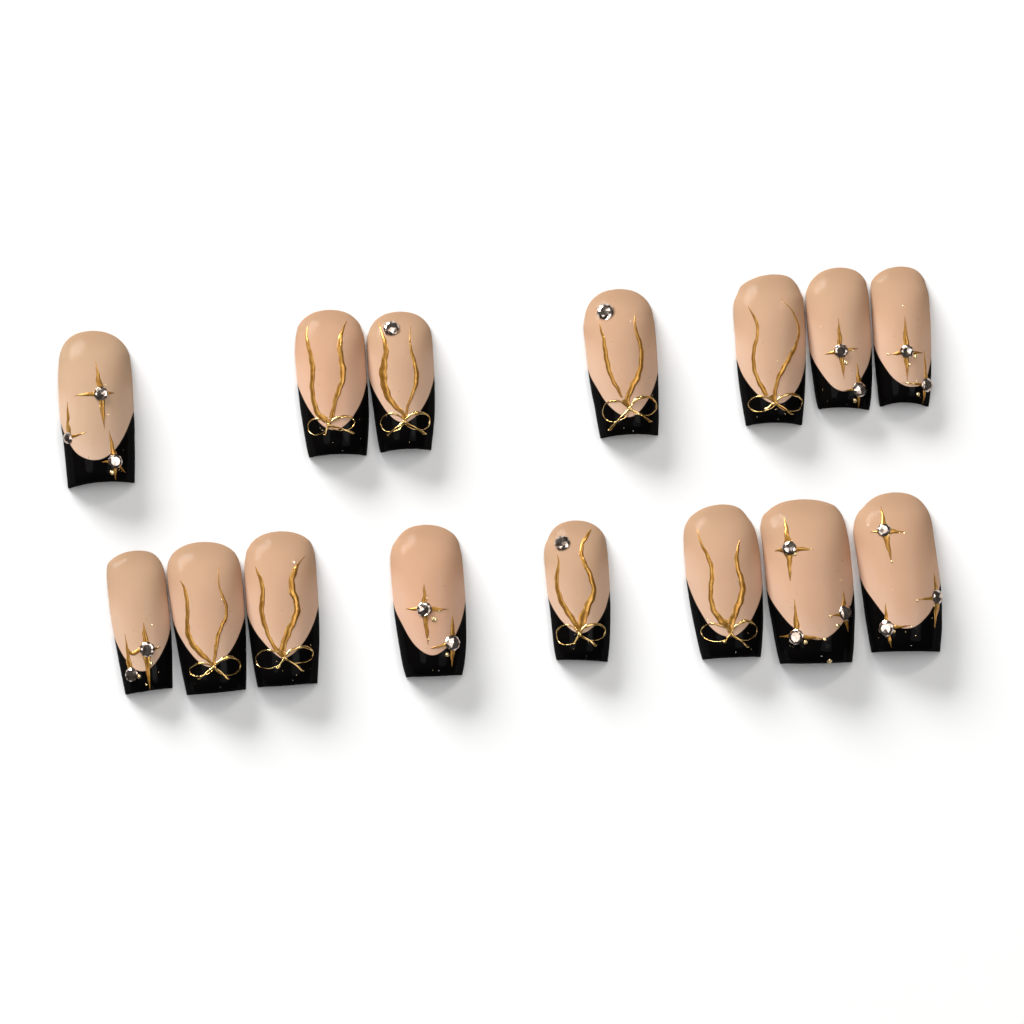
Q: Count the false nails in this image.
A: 15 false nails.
